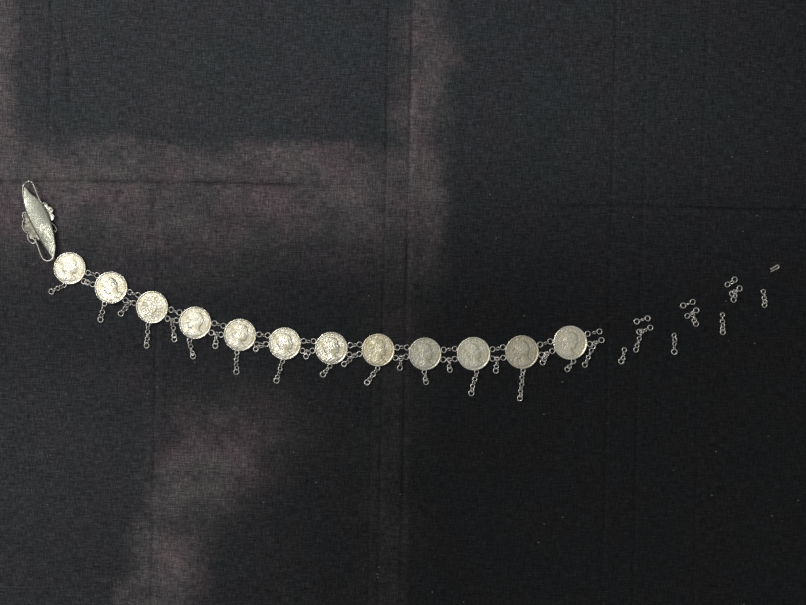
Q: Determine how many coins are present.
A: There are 12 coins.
